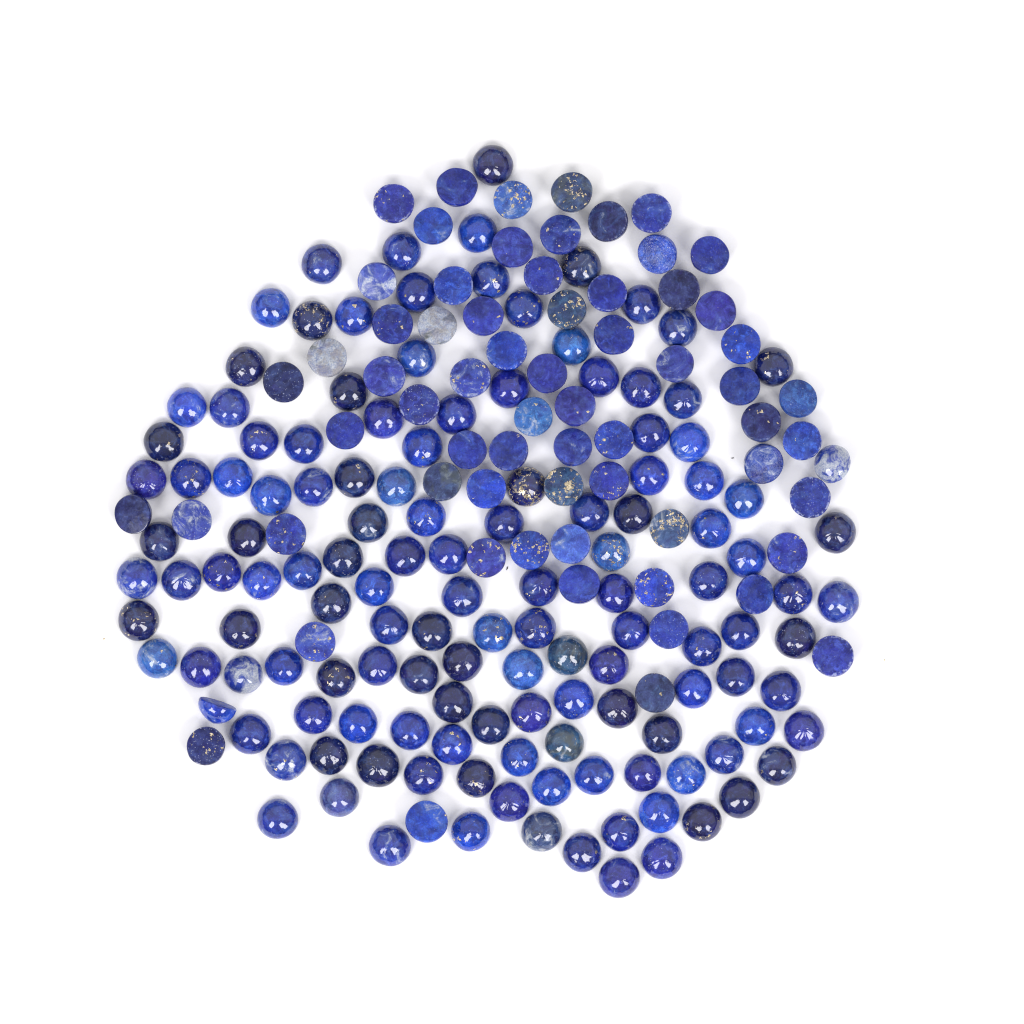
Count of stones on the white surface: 200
